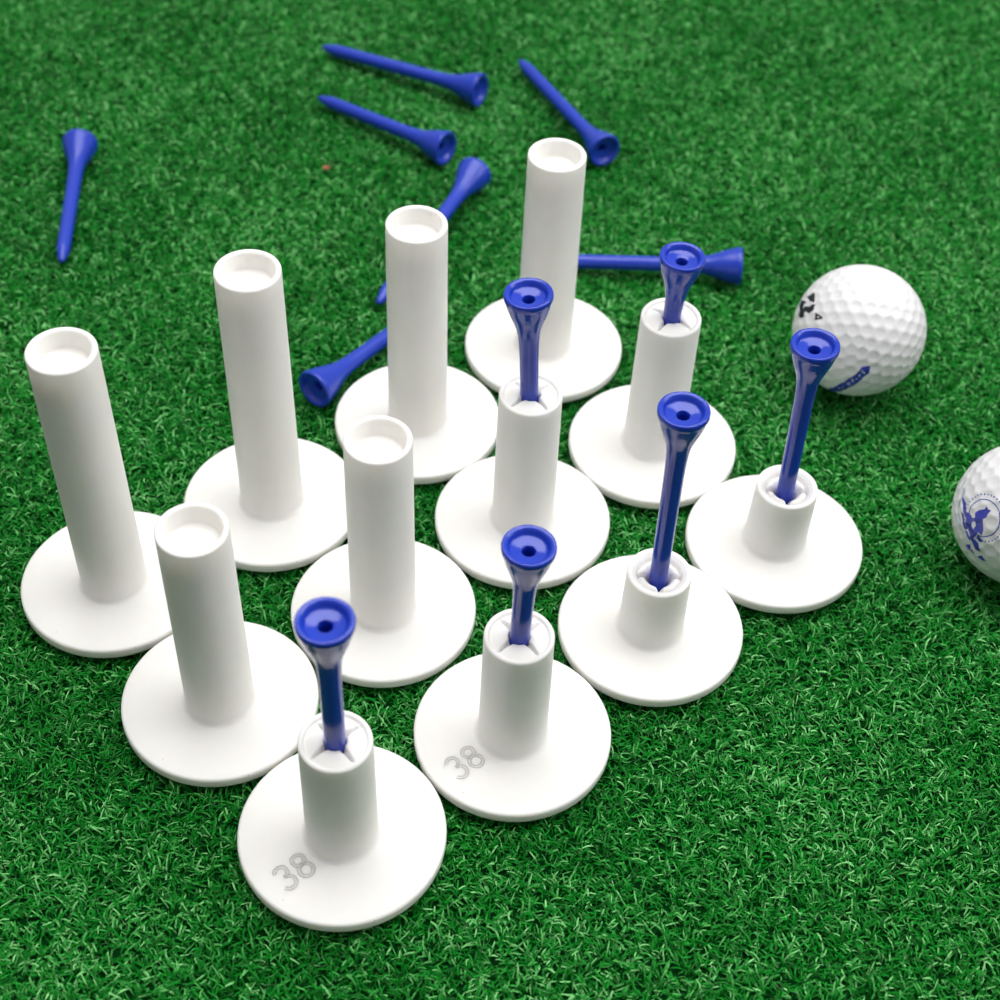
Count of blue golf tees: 13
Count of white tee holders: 12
